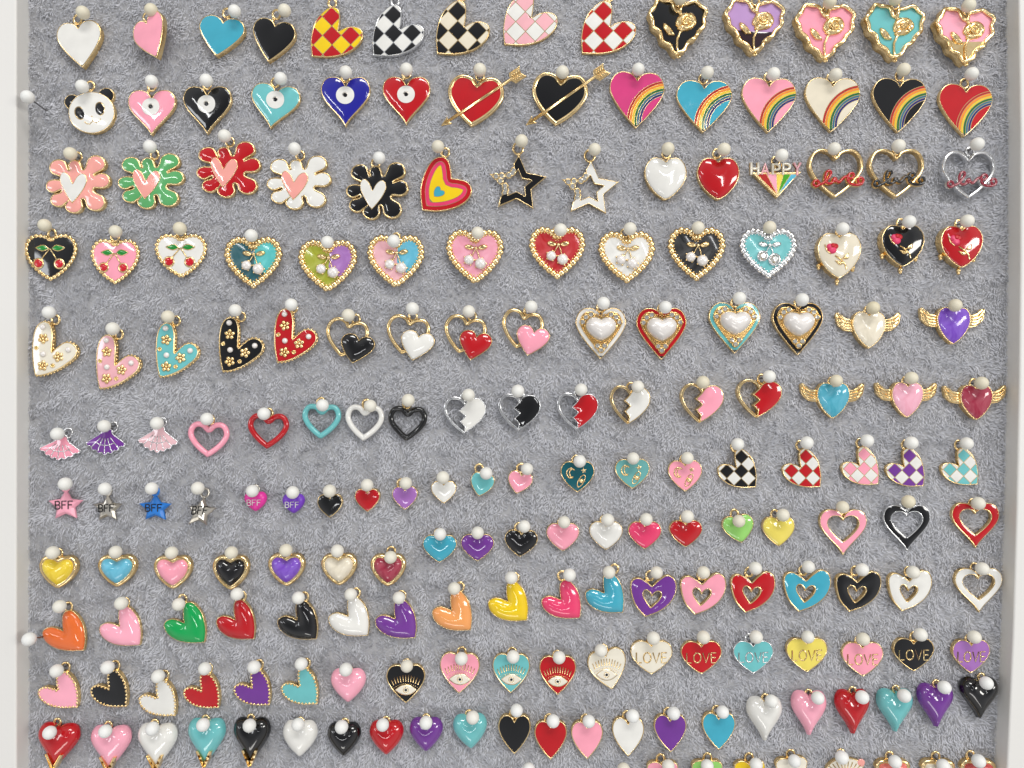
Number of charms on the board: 194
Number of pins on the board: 192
